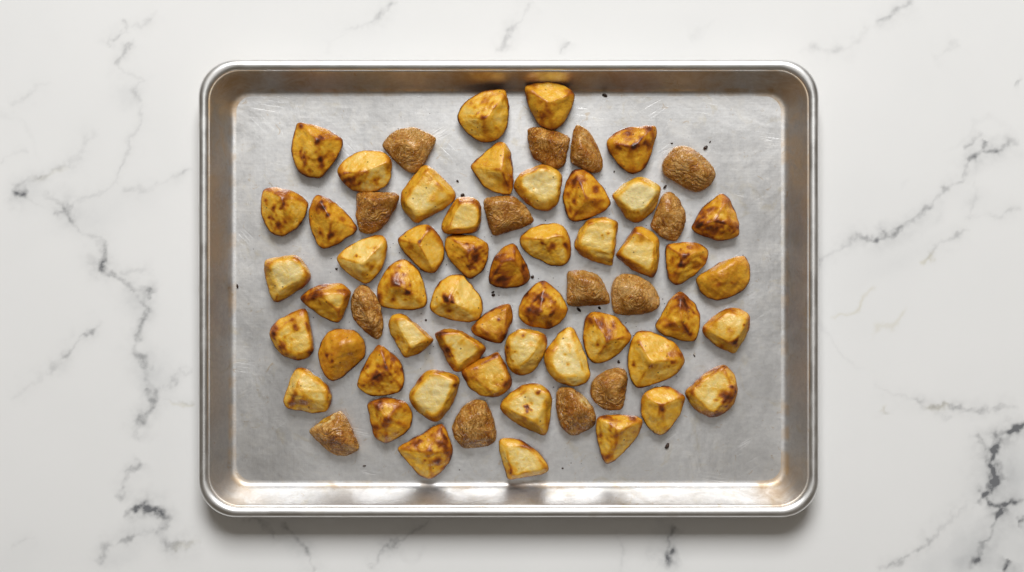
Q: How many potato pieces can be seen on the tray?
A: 64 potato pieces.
